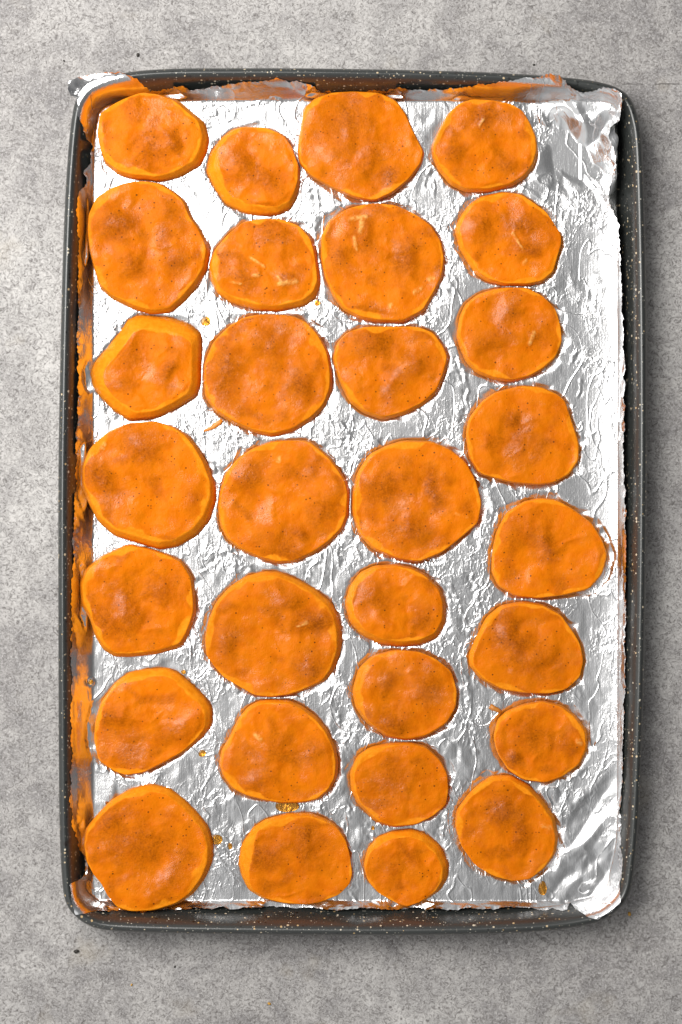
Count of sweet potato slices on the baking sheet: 30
